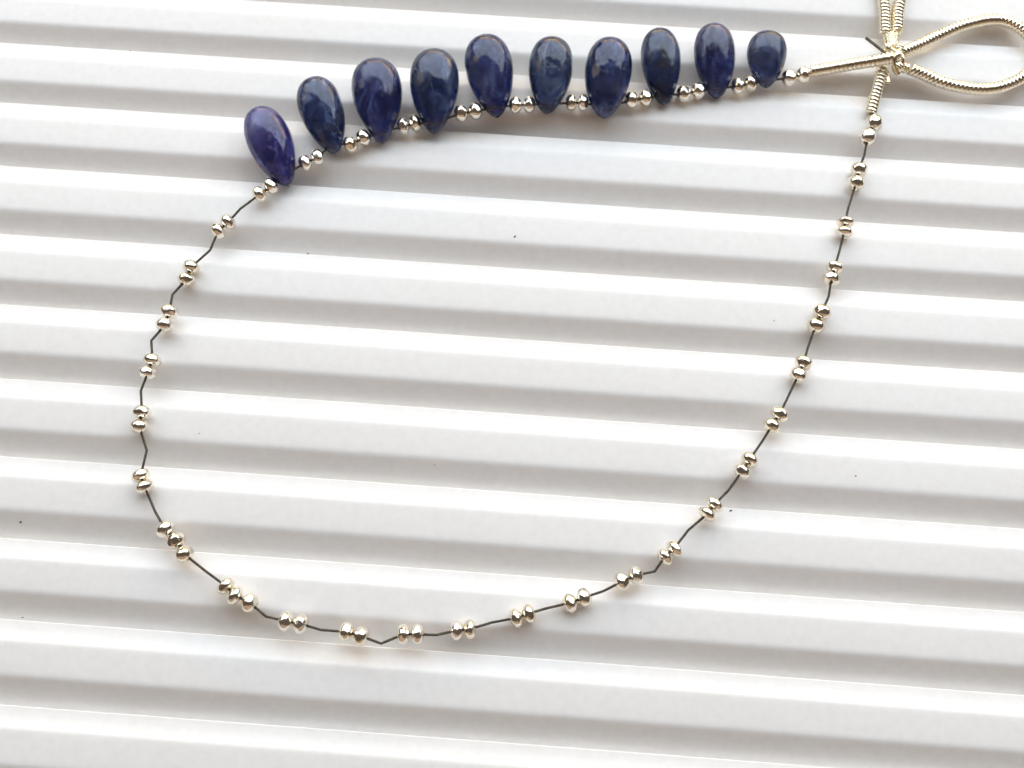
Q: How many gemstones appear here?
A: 10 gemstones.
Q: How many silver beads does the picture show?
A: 74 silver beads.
